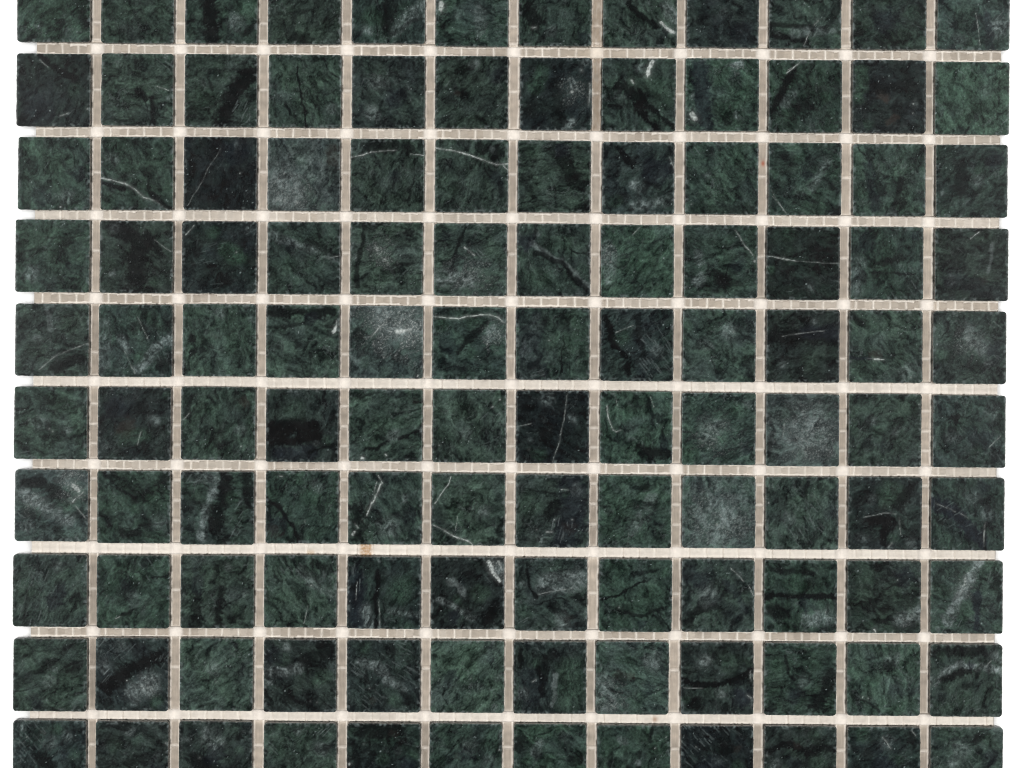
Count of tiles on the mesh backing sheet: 120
